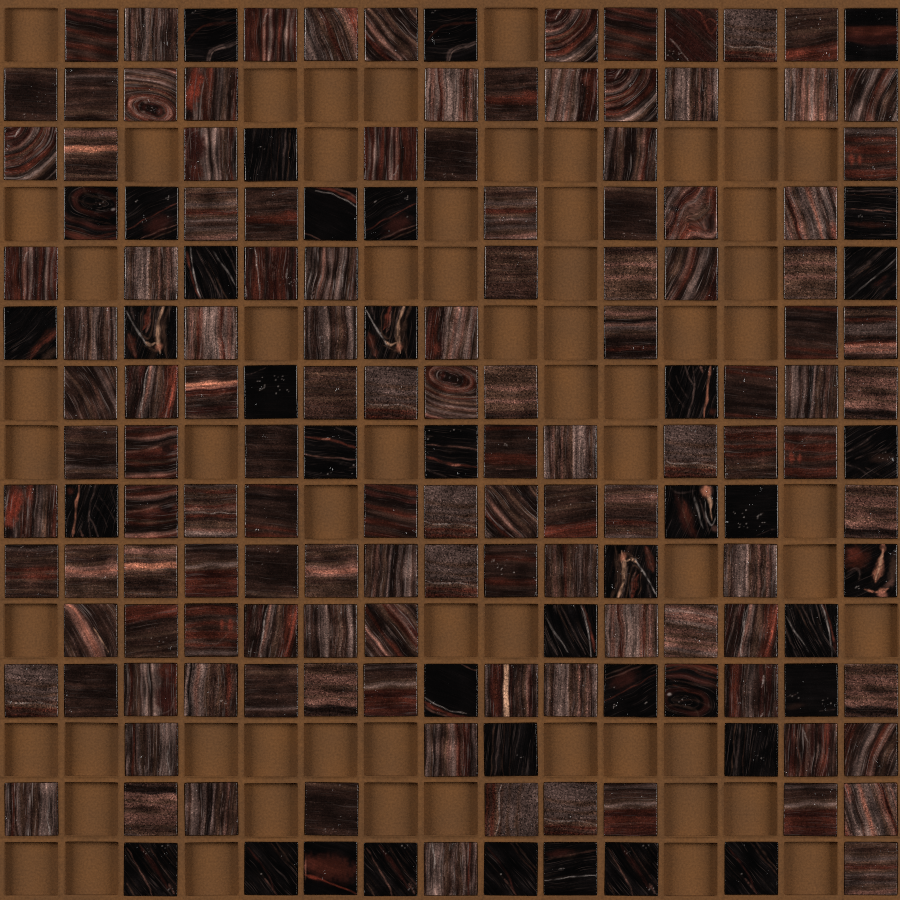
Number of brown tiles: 123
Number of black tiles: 40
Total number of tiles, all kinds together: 163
